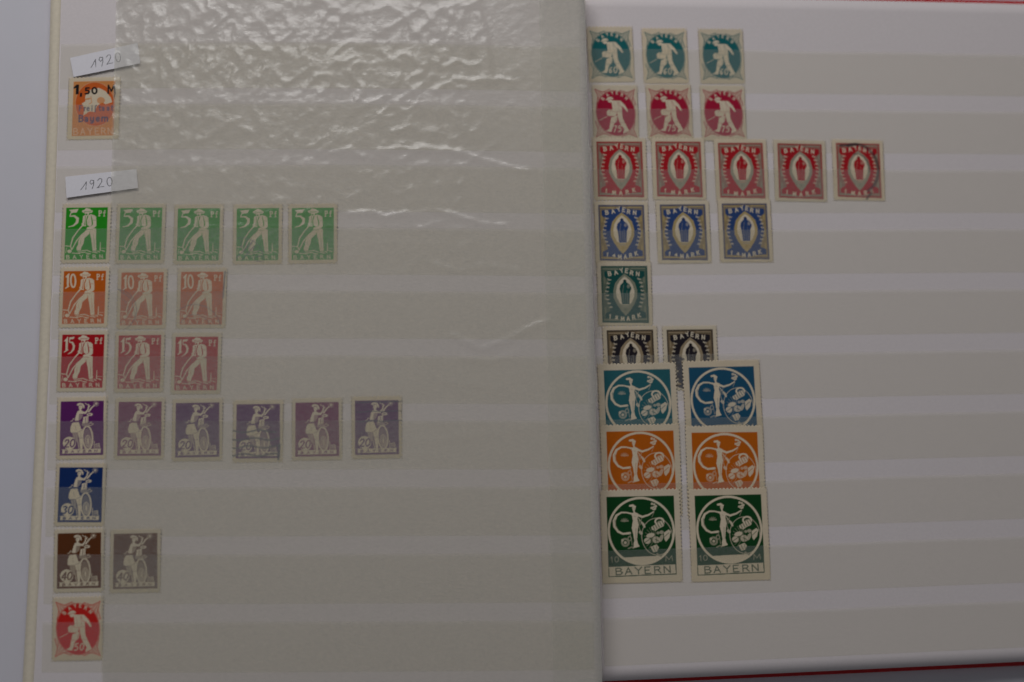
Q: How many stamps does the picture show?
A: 45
